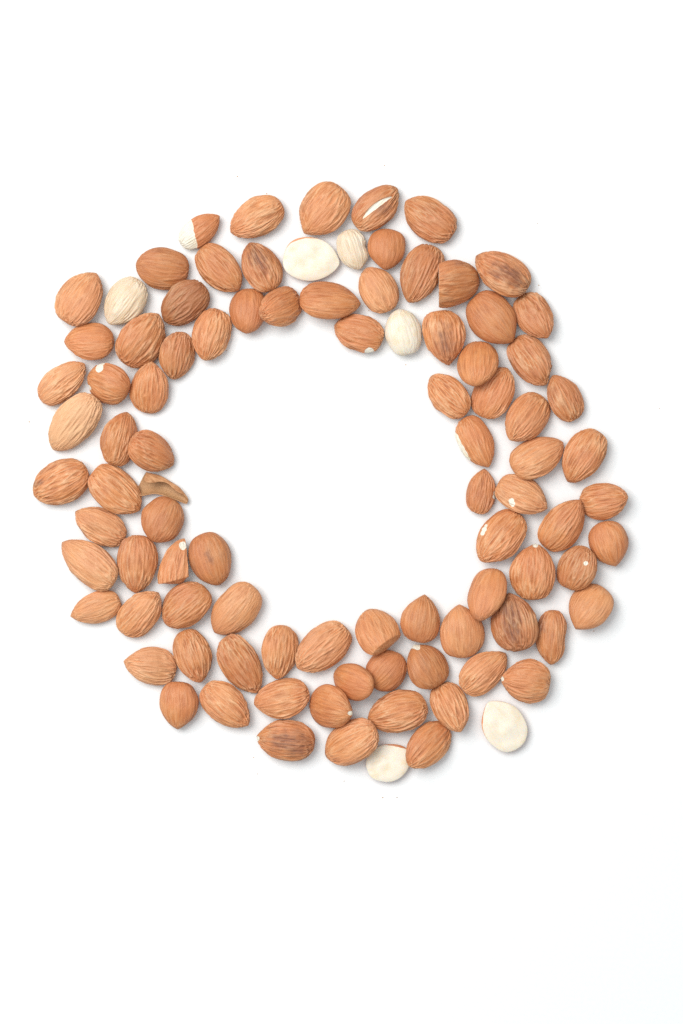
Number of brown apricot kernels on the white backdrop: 87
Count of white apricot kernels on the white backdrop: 6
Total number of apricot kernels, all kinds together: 93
